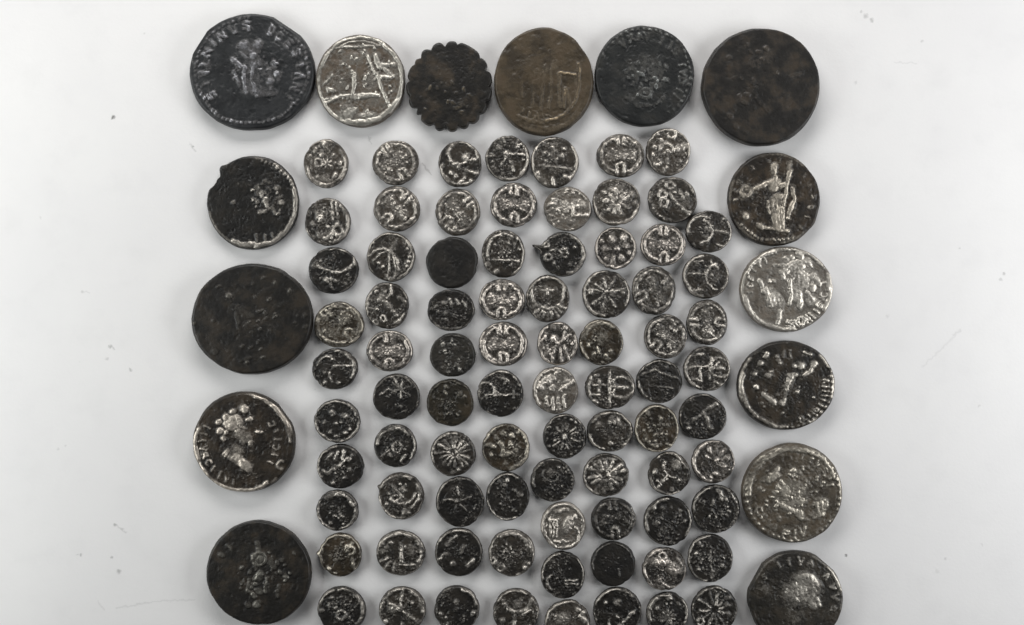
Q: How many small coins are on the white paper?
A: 82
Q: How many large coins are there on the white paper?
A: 15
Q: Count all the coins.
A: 97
